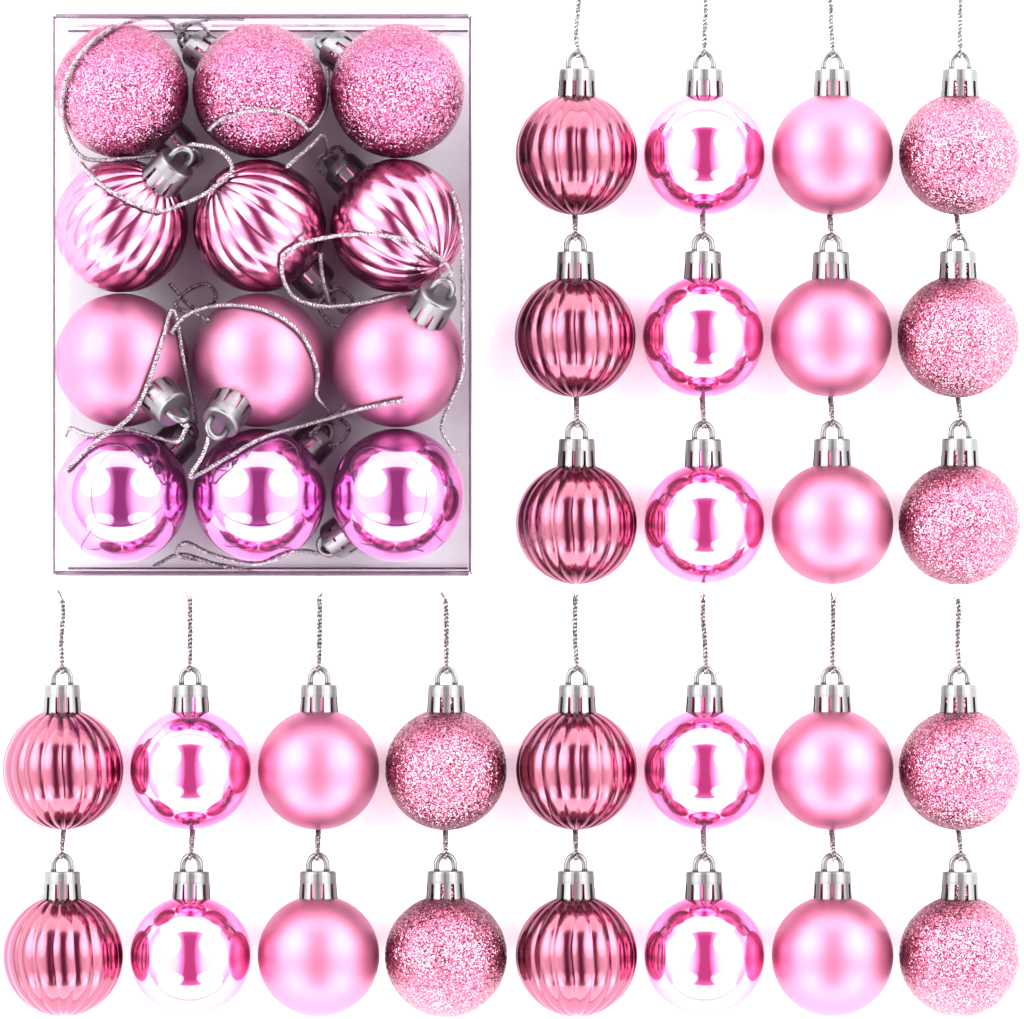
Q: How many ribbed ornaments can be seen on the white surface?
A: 10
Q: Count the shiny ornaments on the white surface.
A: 10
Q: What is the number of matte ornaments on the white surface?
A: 10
